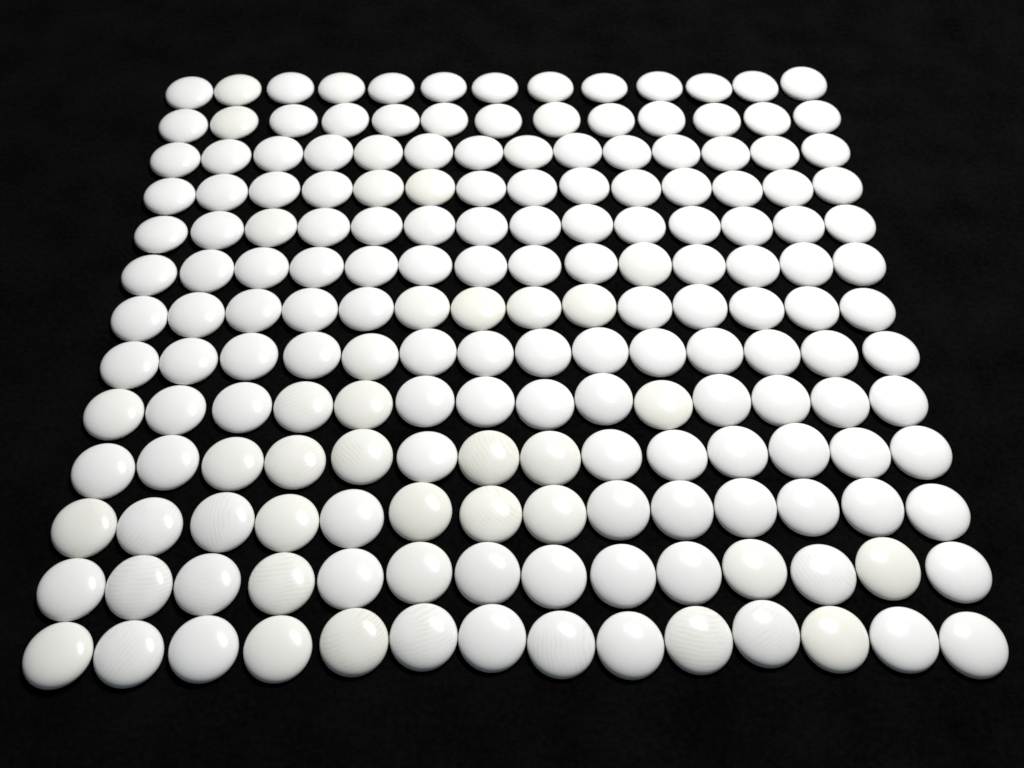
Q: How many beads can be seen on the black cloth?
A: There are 180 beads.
